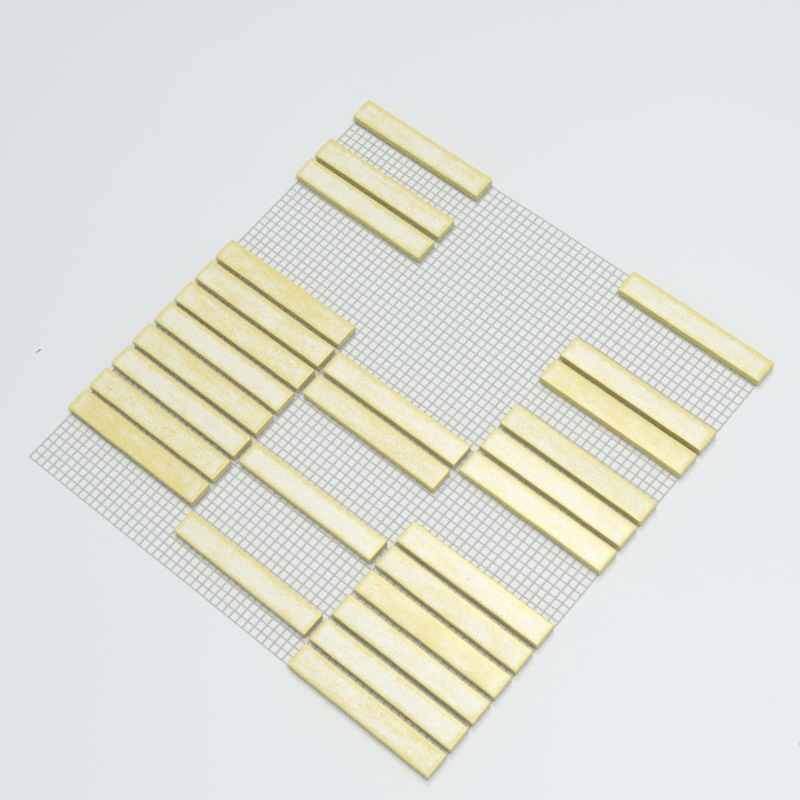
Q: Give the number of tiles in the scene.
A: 27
